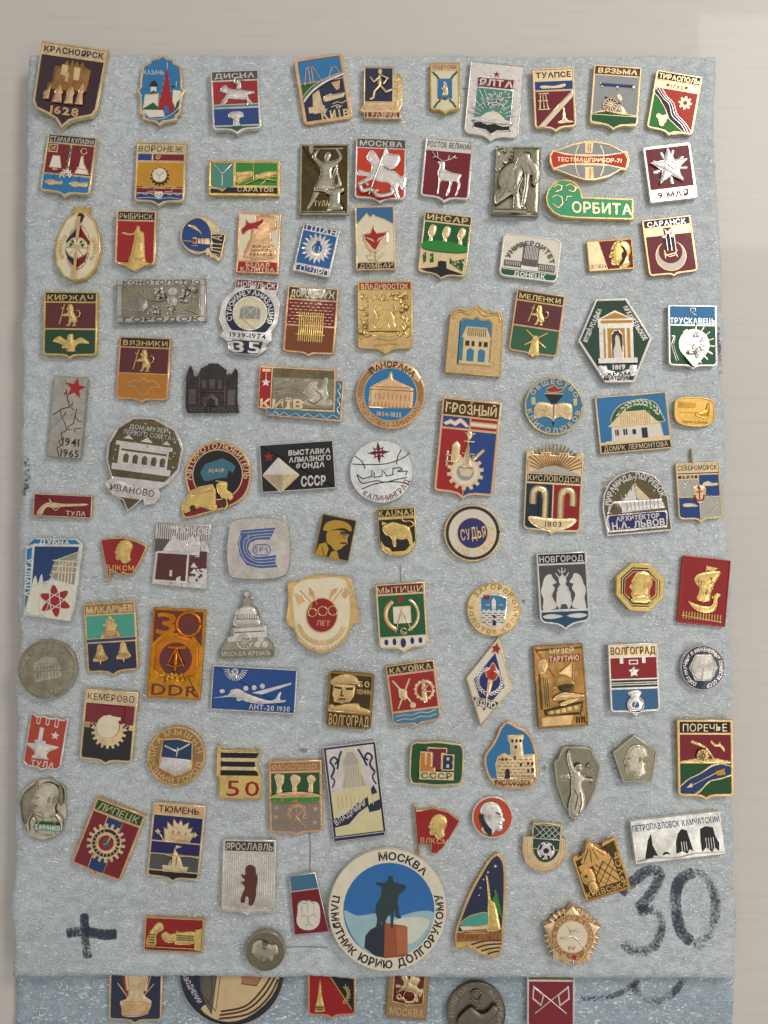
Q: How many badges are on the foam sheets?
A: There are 112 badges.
